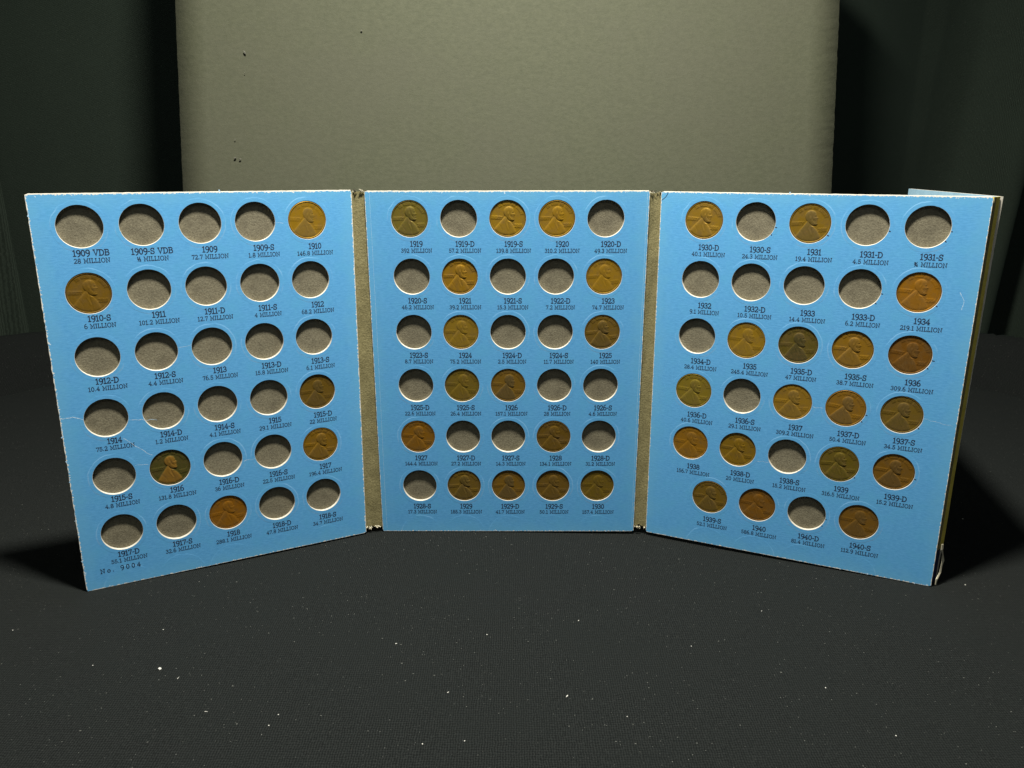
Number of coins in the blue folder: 39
